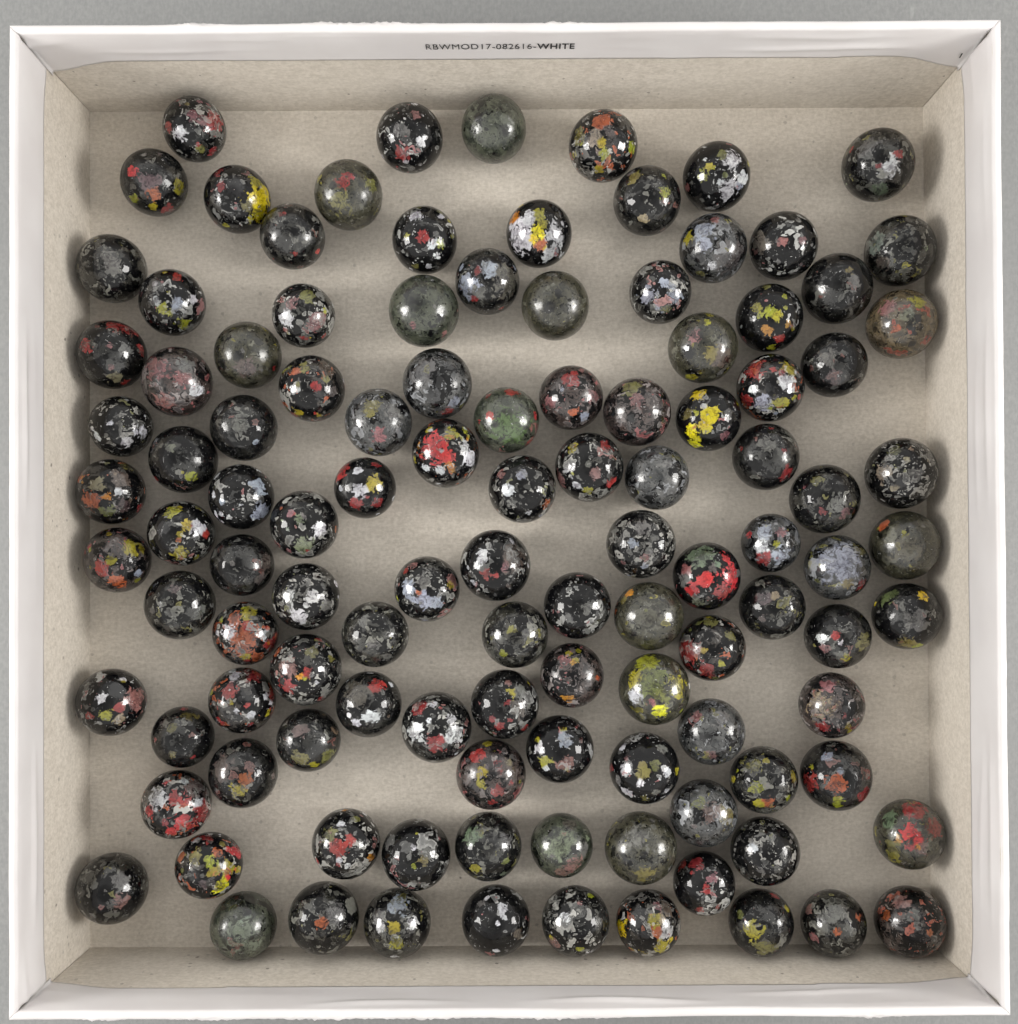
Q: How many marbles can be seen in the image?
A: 113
